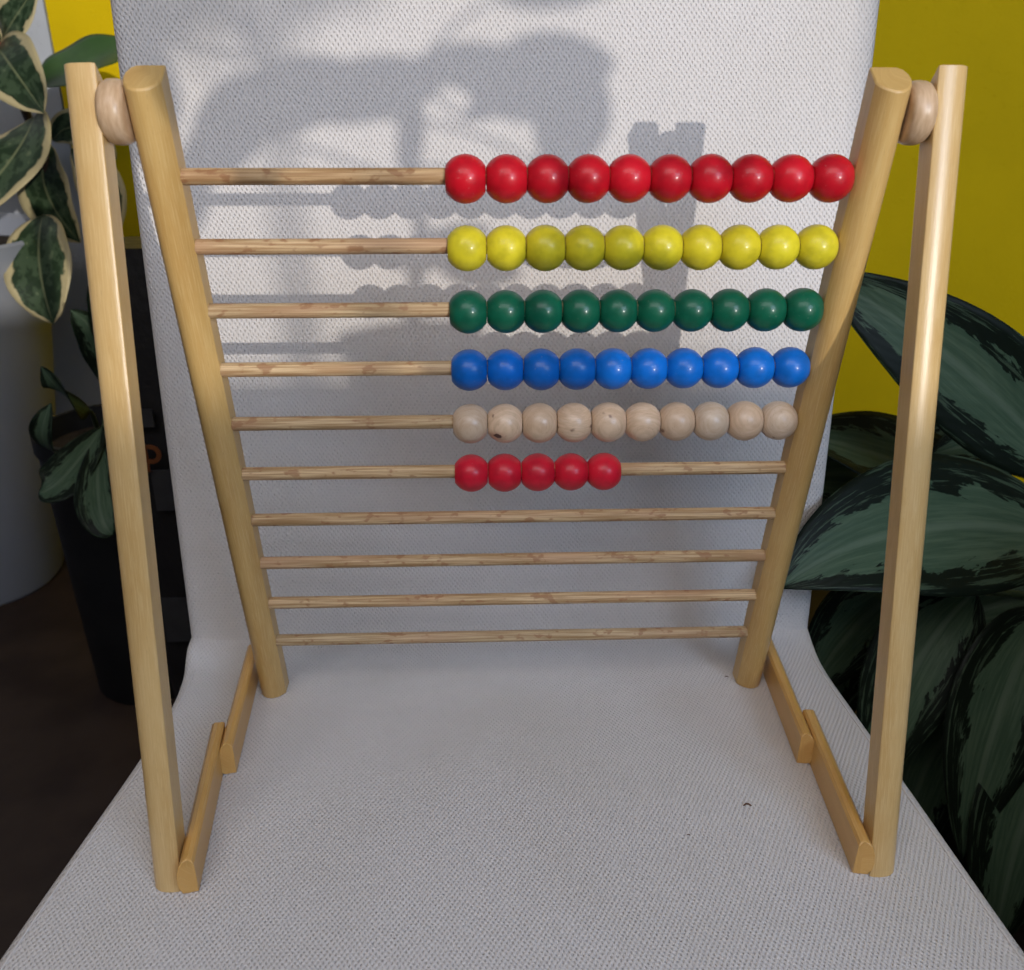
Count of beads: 55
